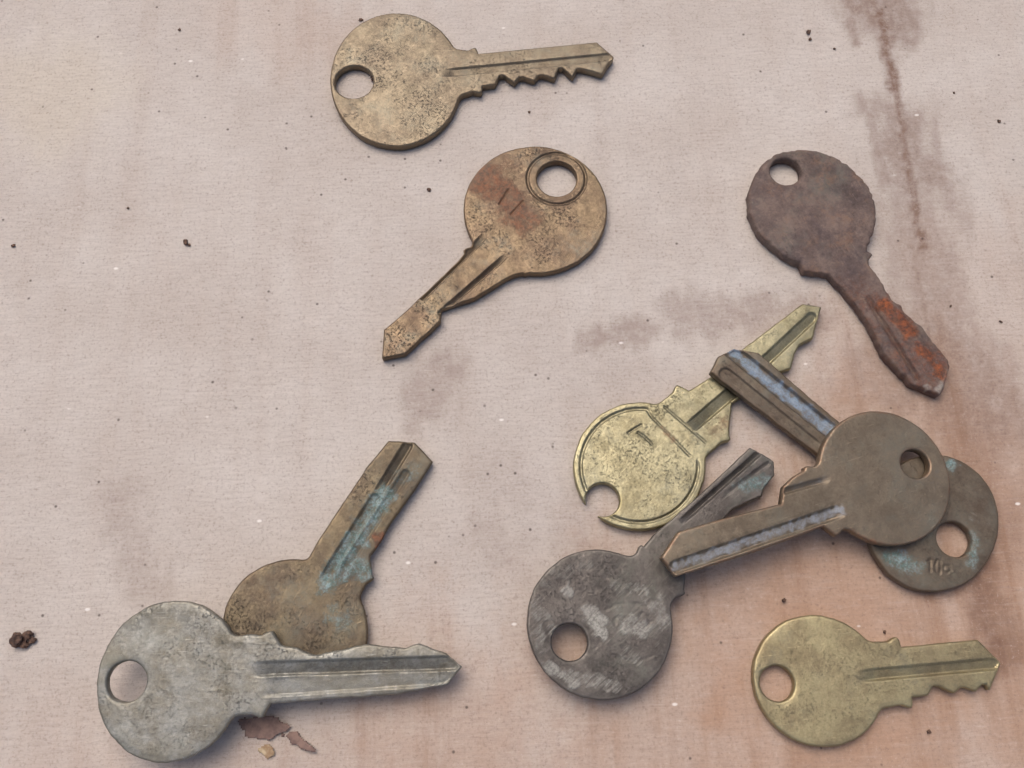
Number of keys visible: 10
